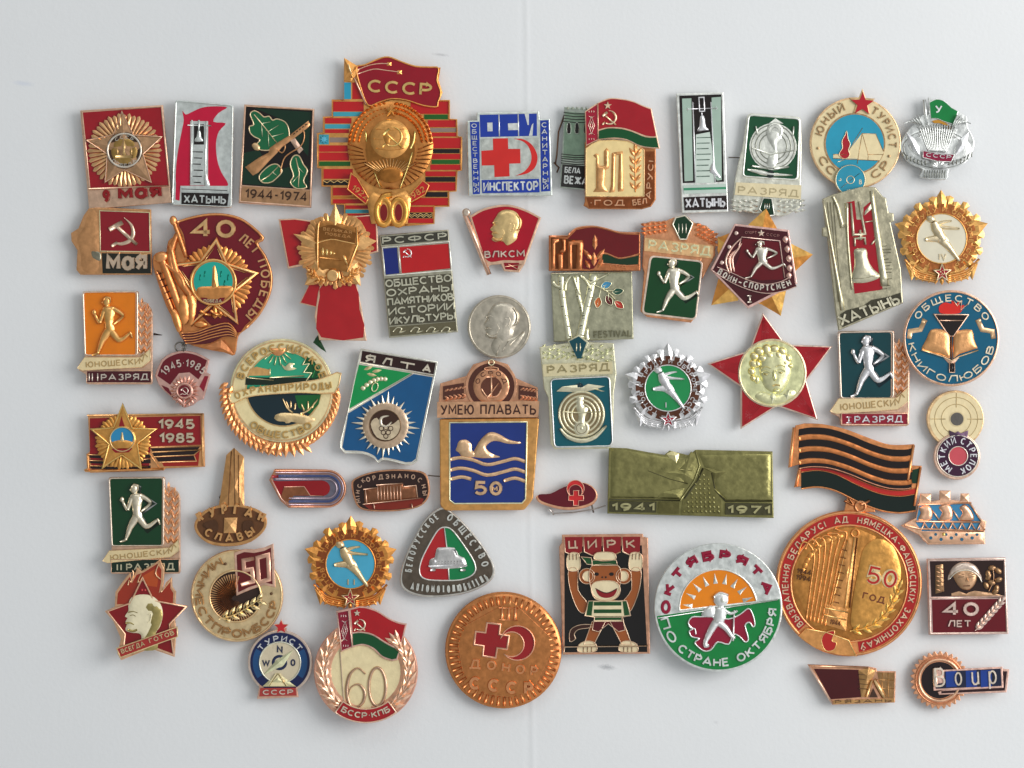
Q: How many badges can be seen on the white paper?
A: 55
